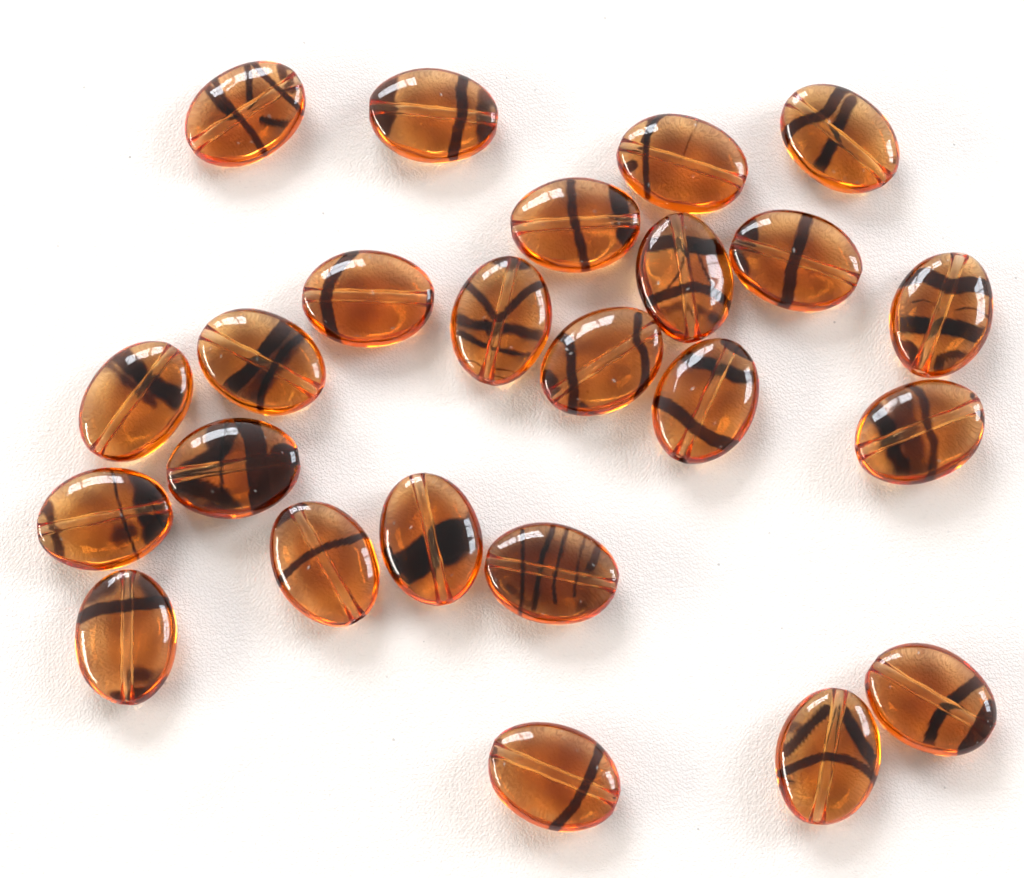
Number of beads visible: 24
